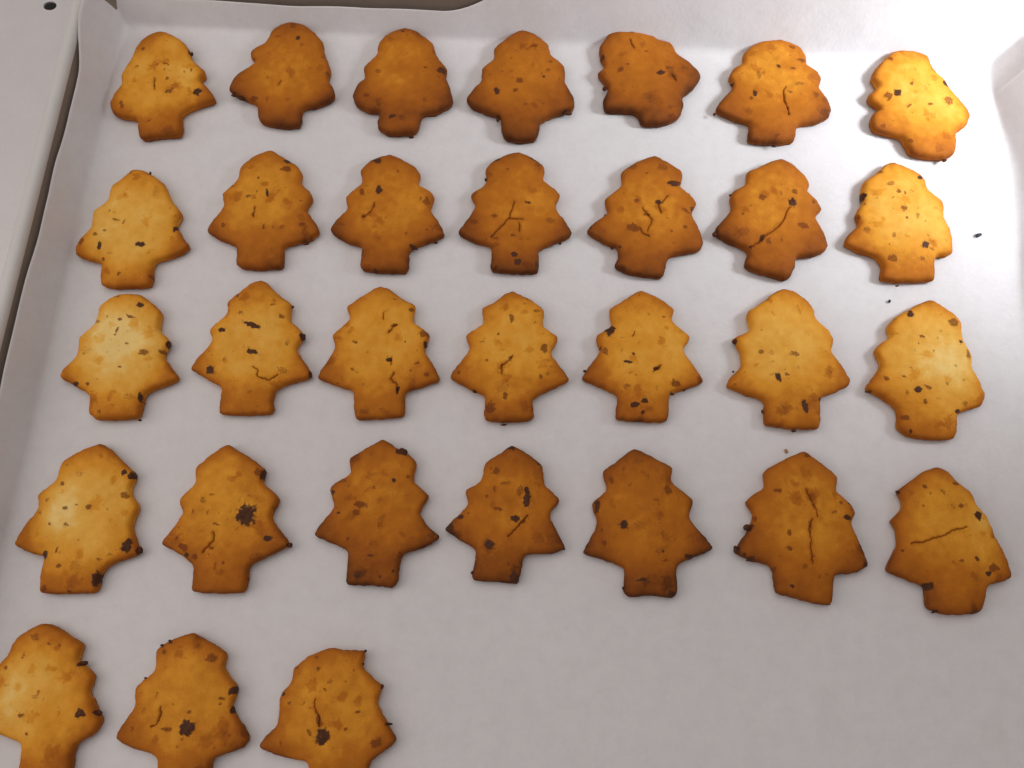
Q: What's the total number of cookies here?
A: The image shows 31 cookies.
